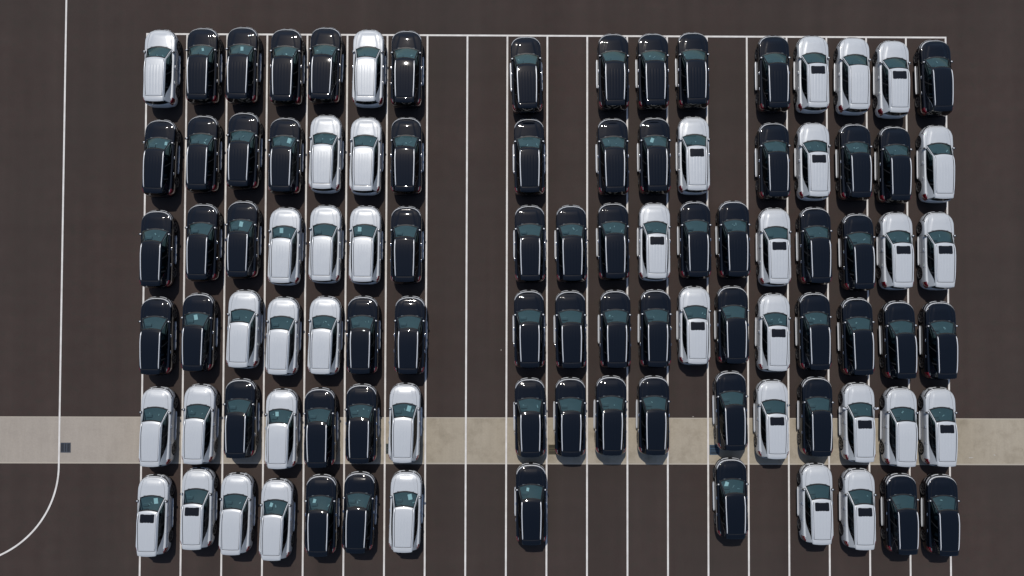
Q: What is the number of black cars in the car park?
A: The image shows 61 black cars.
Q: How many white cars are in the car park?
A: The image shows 37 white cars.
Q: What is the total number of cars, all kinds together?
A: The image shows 98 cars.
